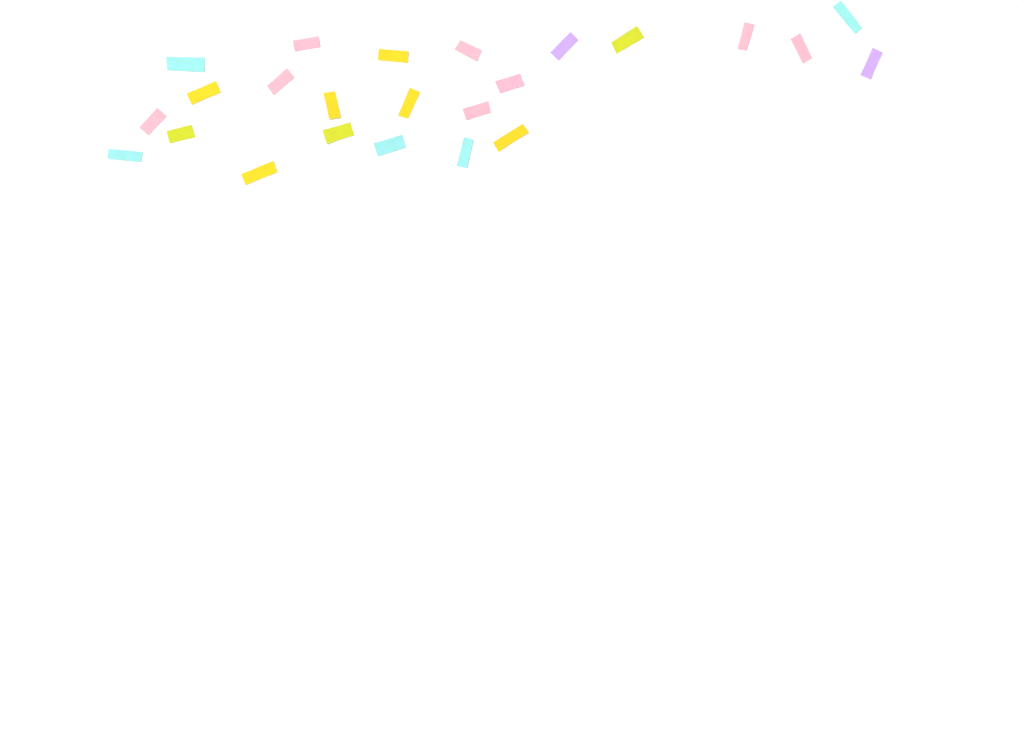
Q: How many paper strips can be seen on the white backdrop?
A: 24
